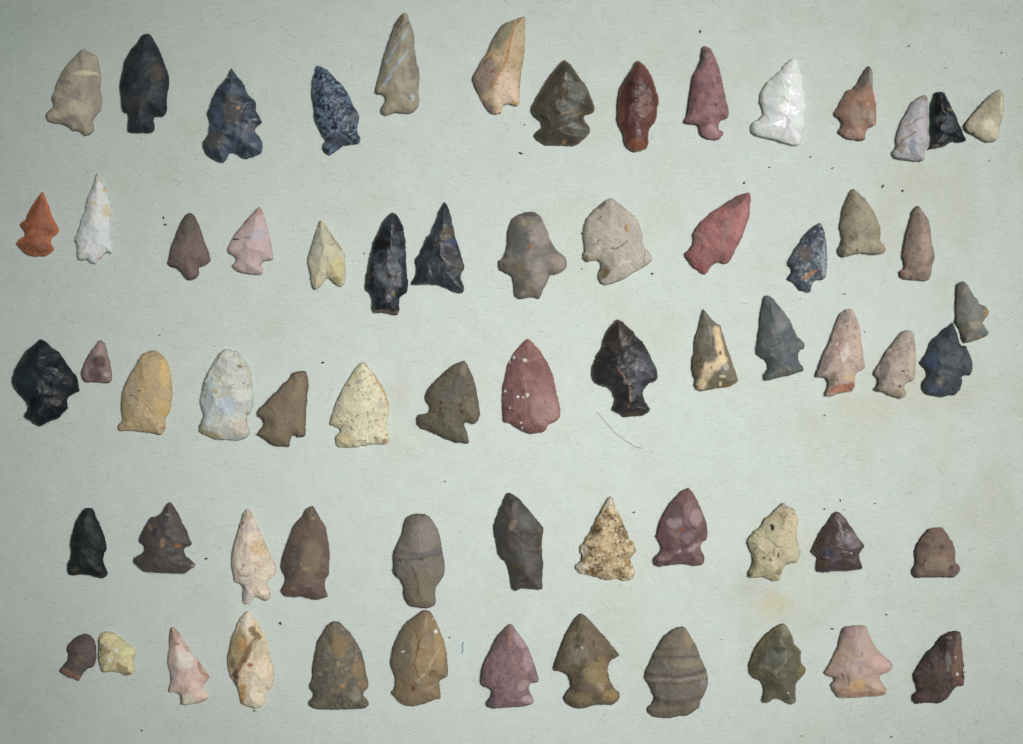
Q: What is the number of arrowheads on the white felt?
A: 65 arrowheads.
